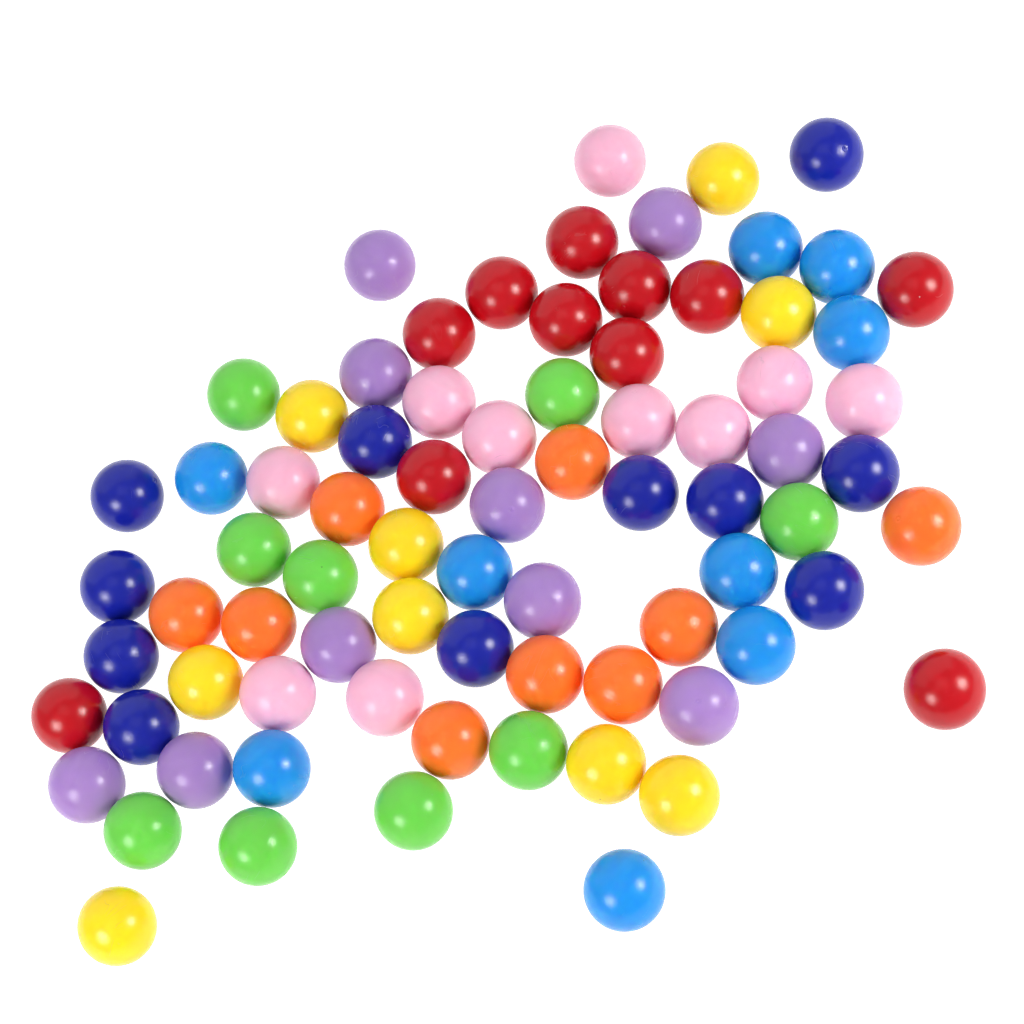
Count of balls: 78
